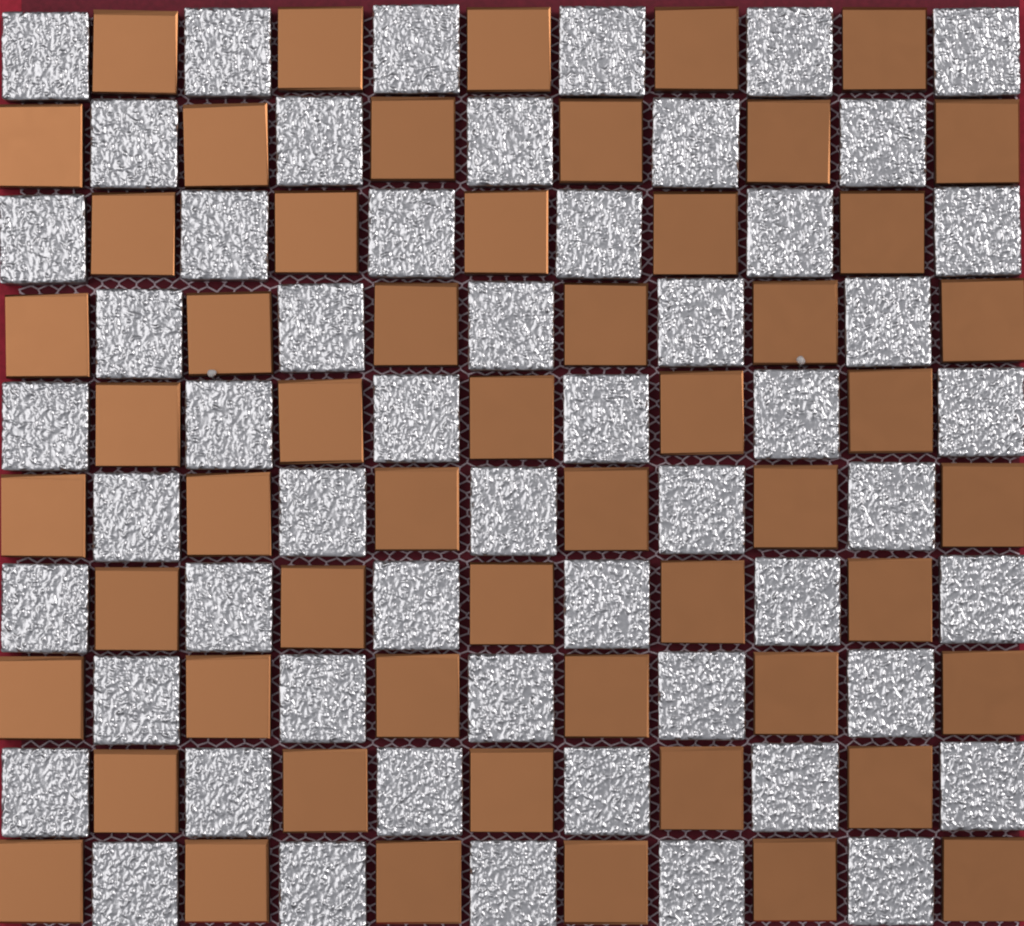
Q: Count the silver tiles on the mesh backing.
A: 55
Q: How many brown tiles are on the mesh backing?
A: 55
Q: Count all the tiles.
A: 110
